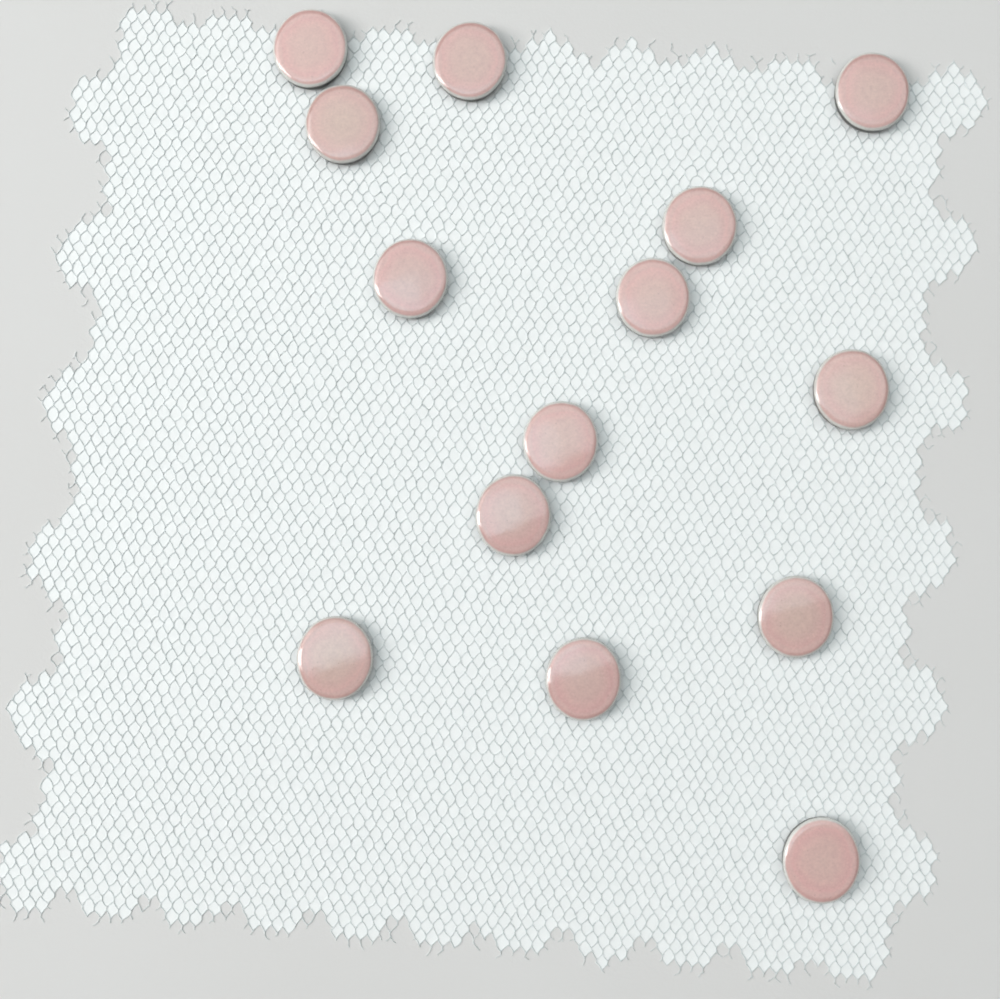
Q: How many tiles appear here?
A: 14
